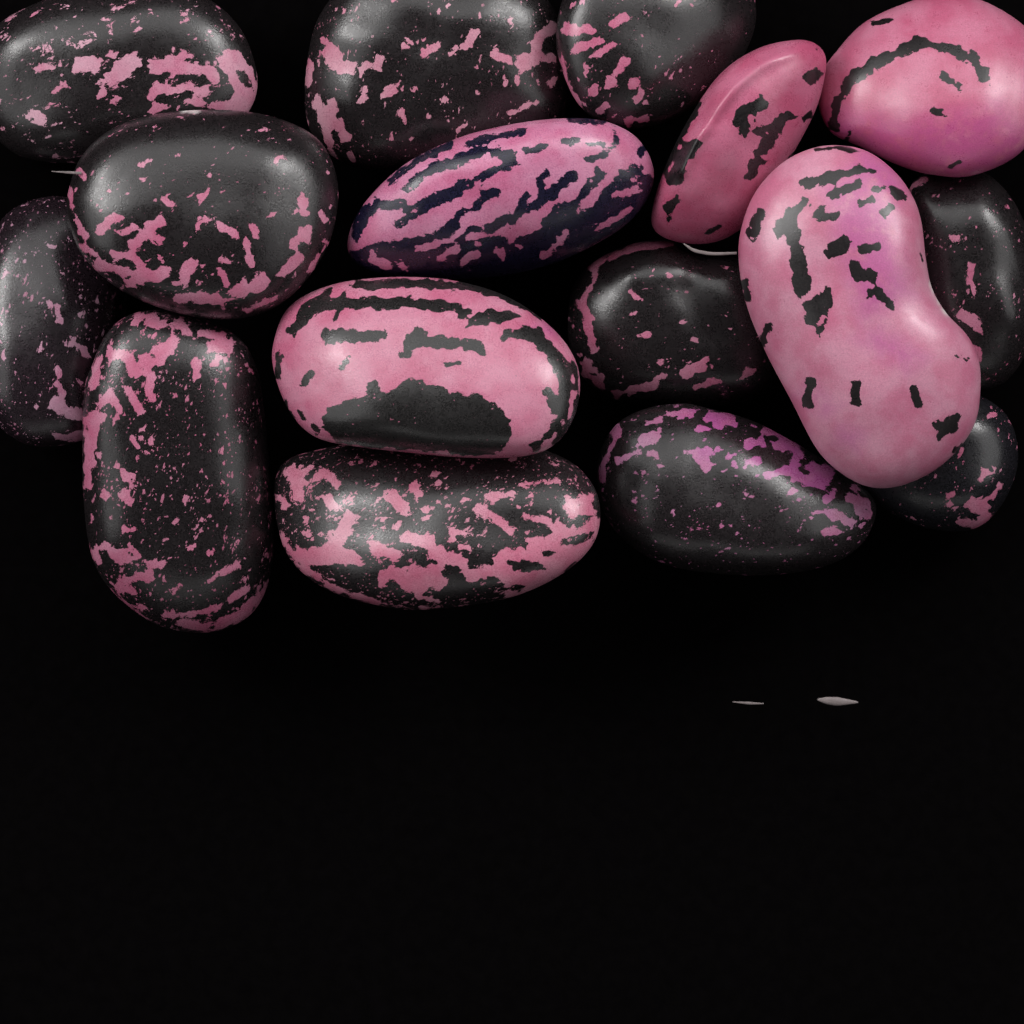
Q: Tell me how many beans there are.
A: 16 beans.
